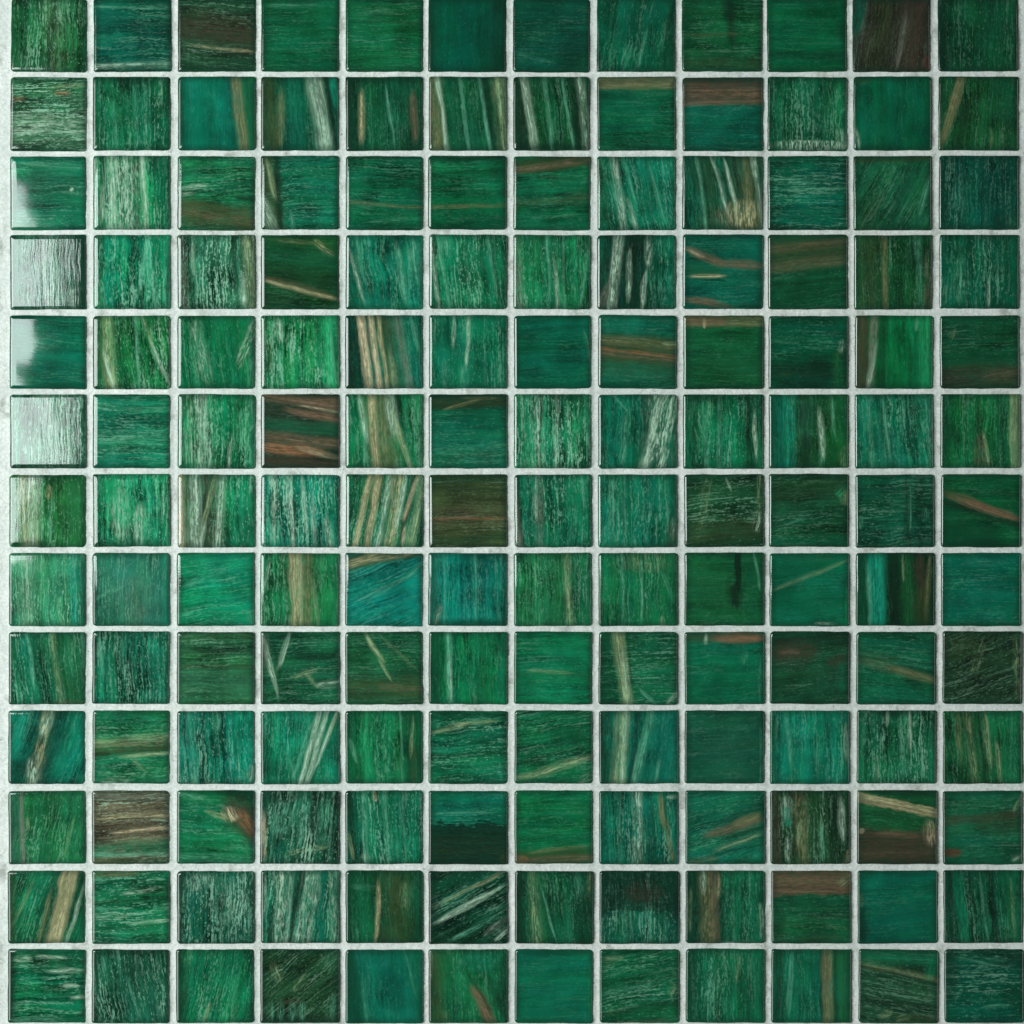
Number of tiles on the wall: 156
